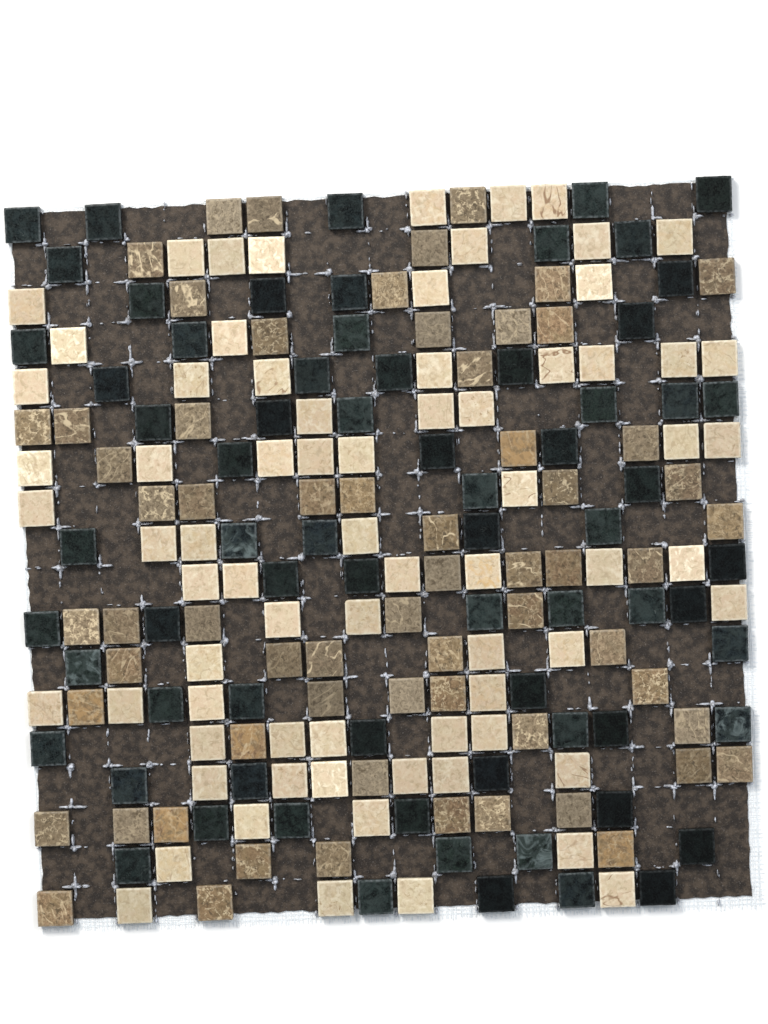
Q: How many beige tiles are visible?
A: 72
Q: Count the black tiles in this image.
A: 70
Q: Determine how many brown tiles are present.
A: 64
